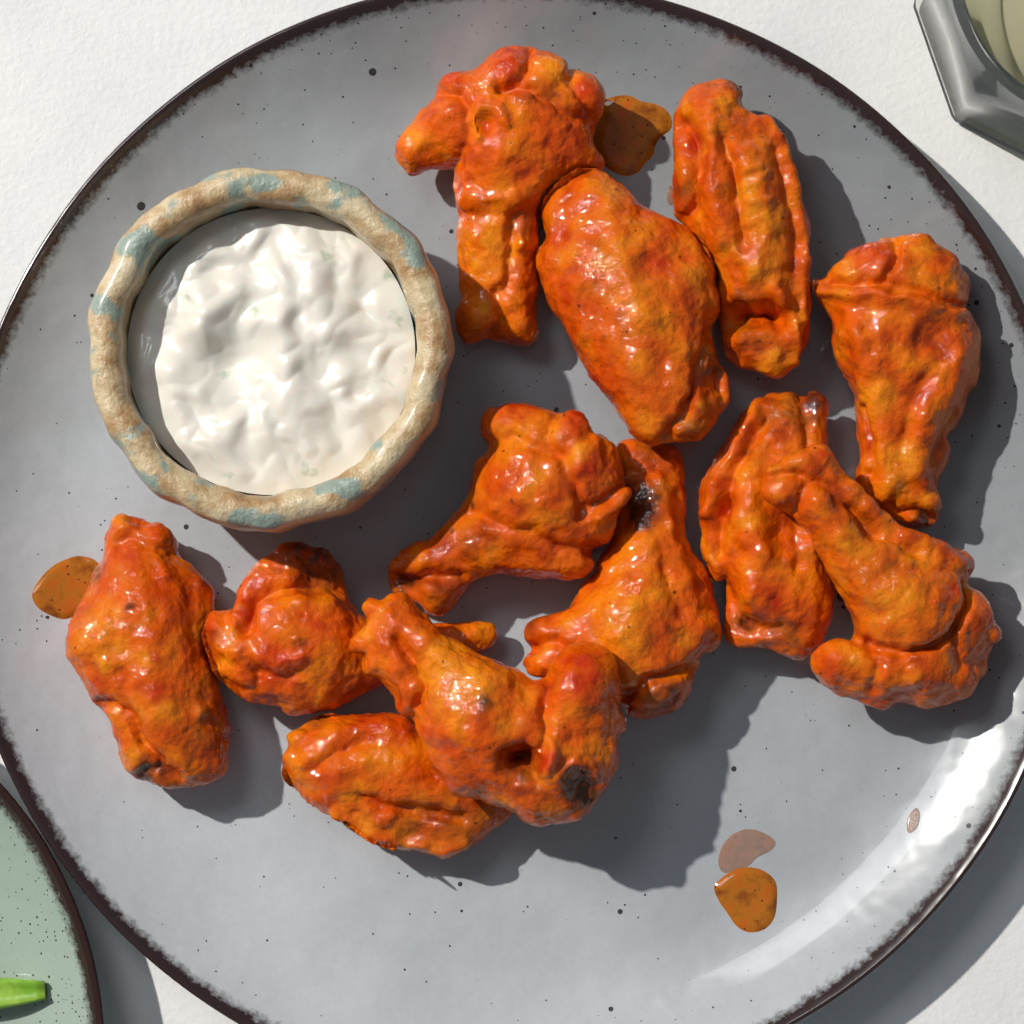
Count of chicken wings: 12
